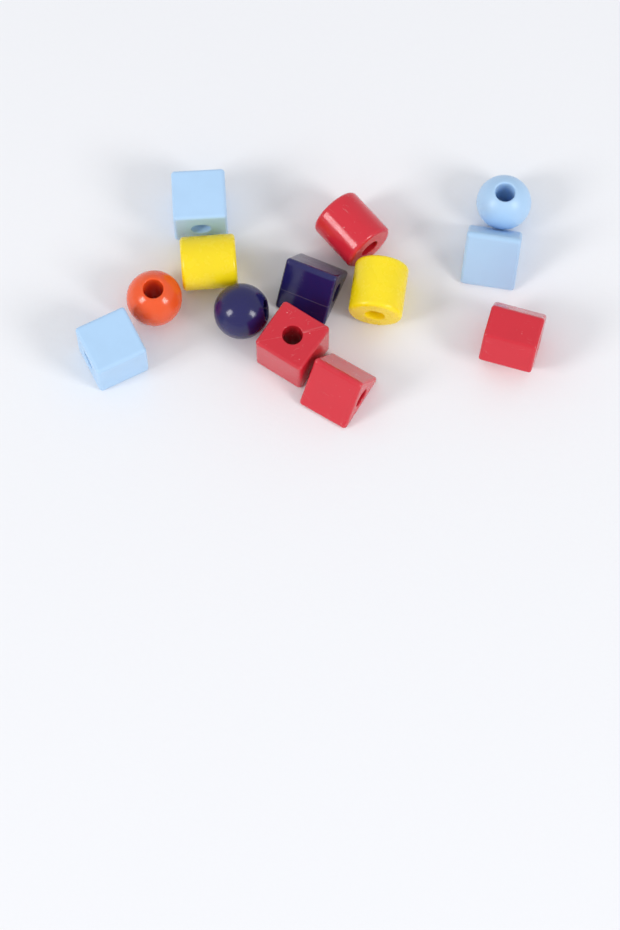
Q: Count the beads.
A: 13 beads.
